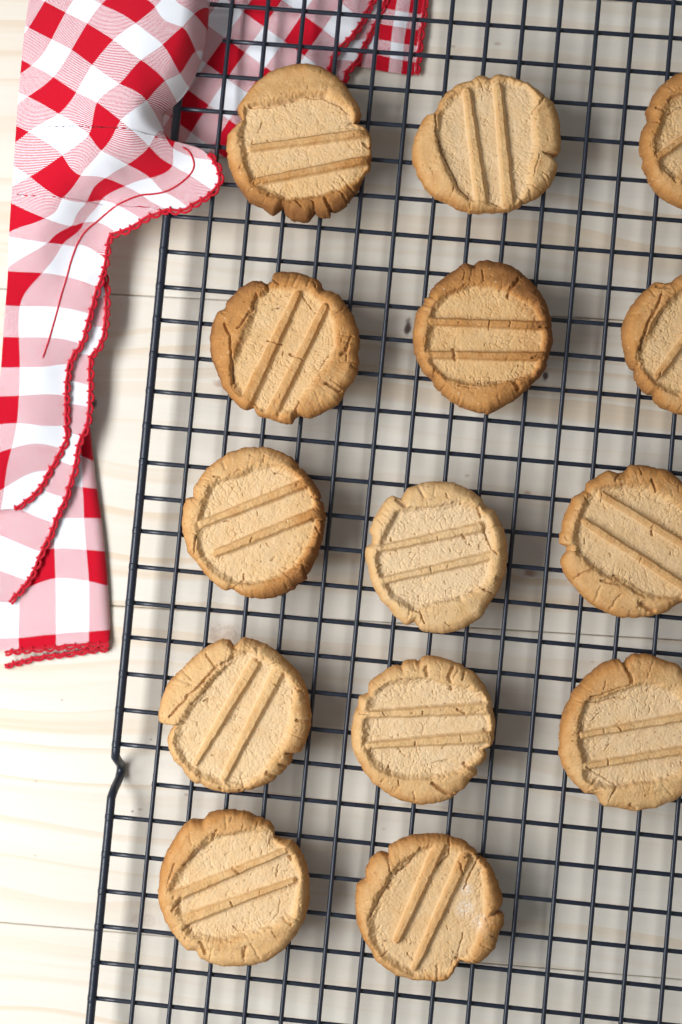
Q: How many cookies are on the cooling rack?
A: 14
